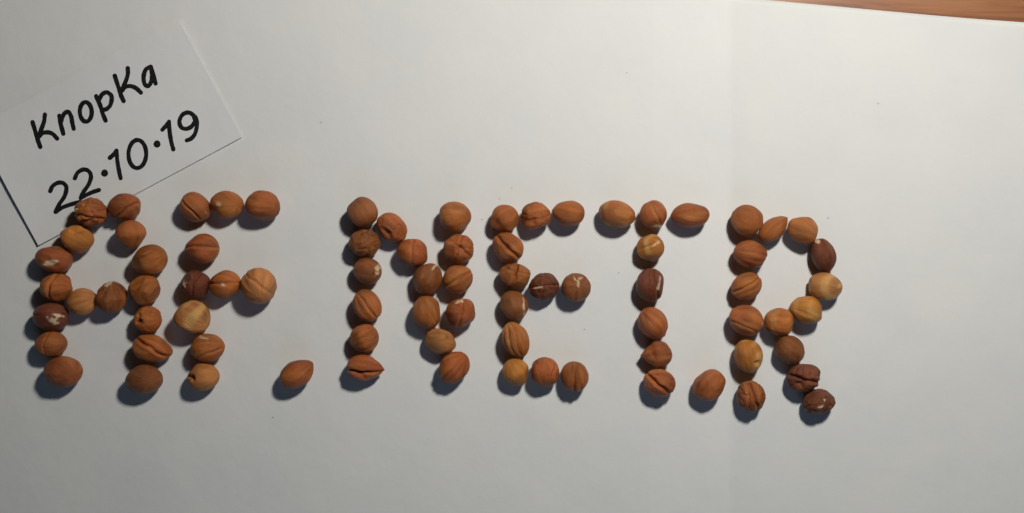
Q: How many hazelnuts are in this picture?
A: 79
